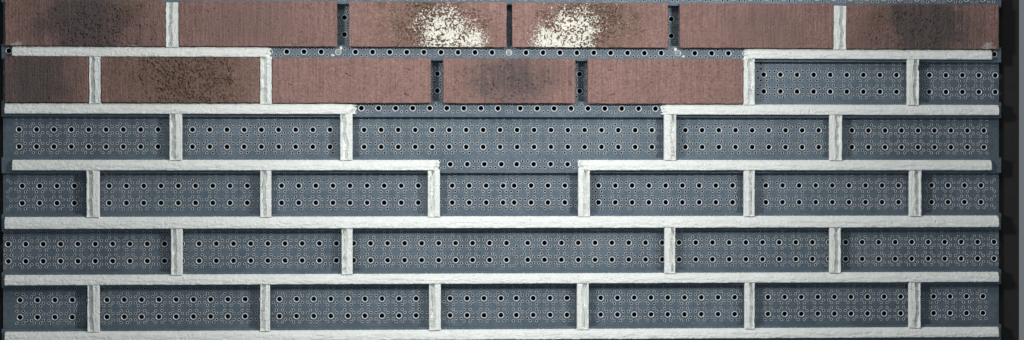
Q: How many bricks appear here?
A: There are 11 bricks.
